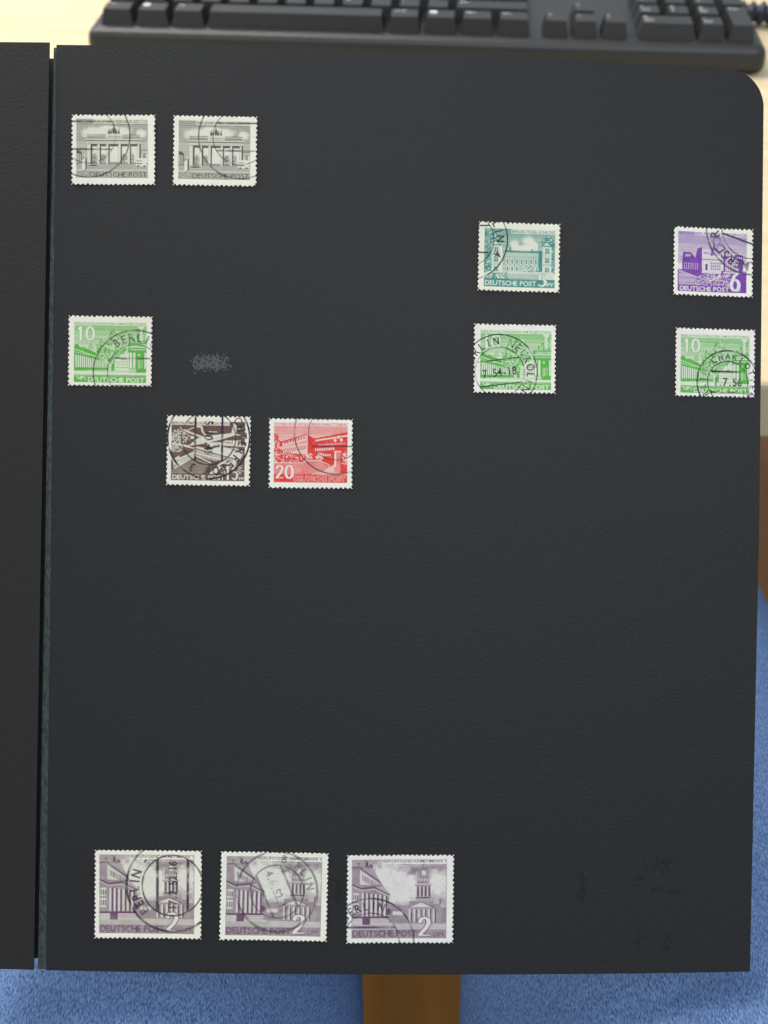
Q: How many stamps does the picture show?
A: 12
